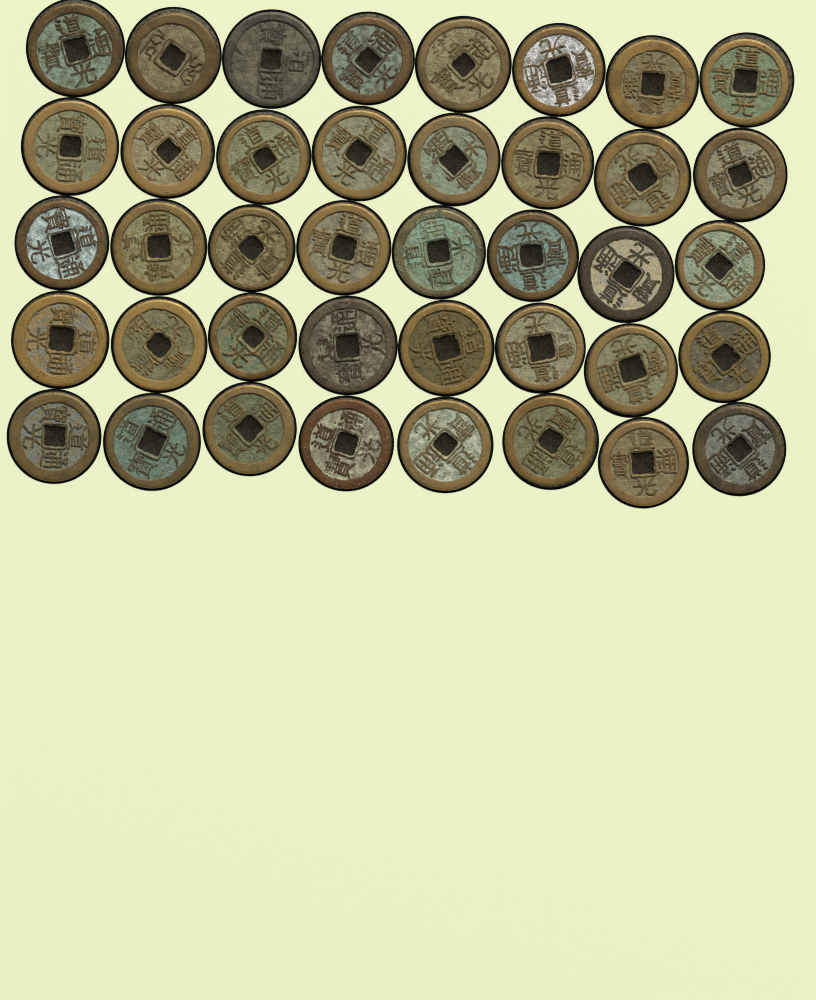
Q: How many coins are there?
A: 40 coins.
